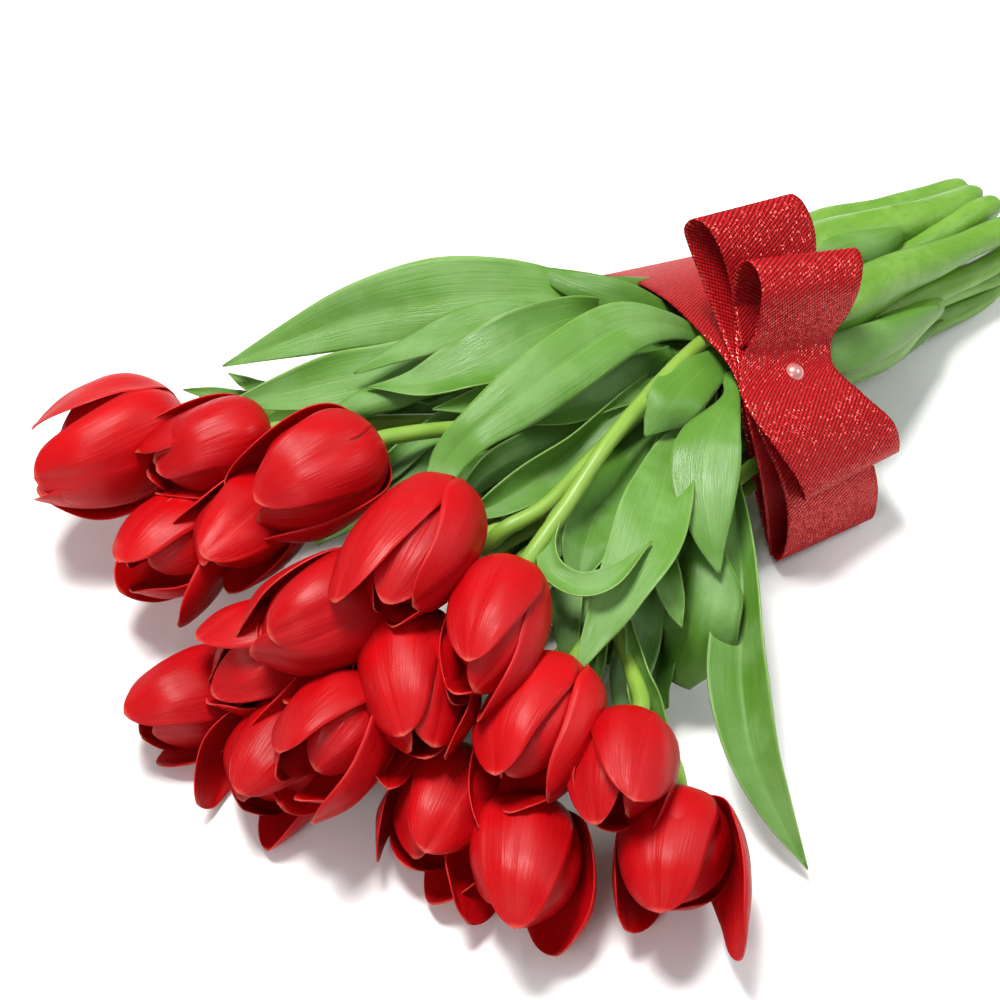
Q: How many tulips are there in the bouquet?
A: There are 18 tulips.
